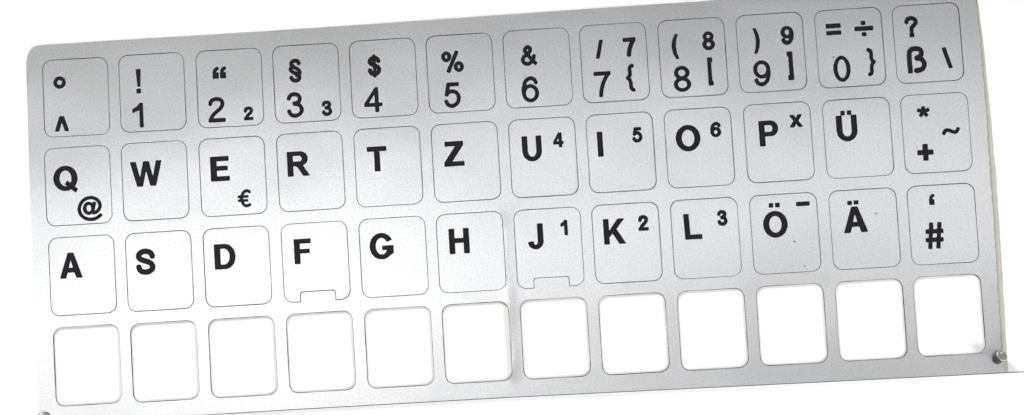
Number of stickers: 36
